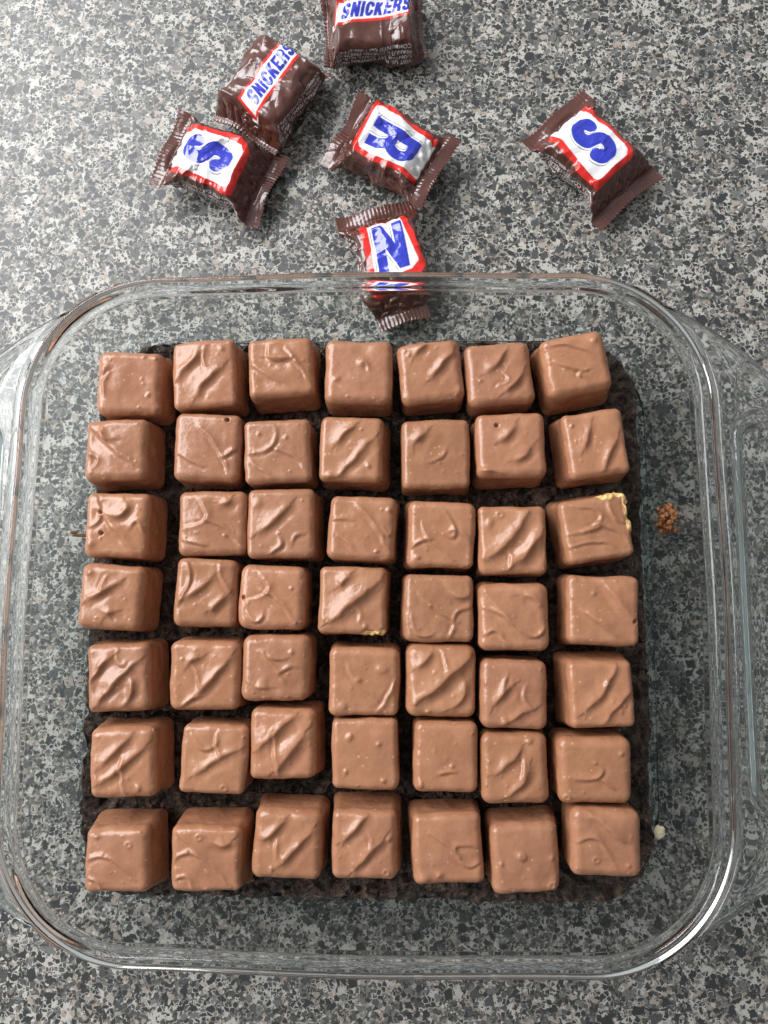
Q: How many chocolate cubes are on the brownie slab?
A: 49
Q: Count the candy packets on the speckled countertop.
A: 6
